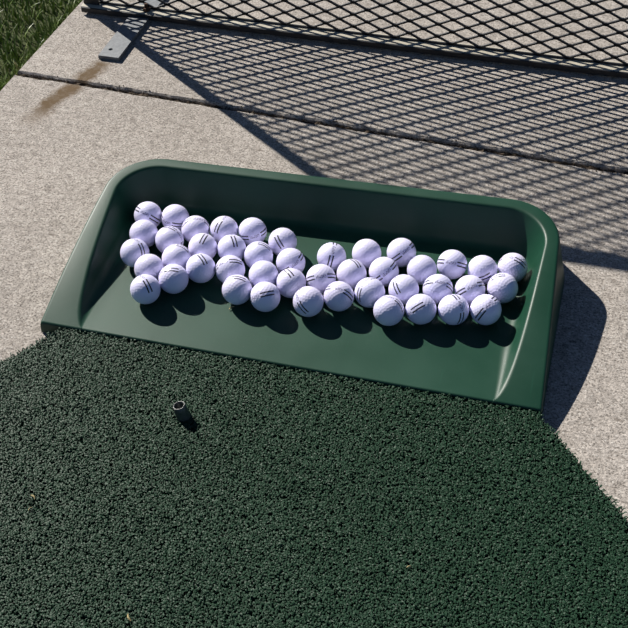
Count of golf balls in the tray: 44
